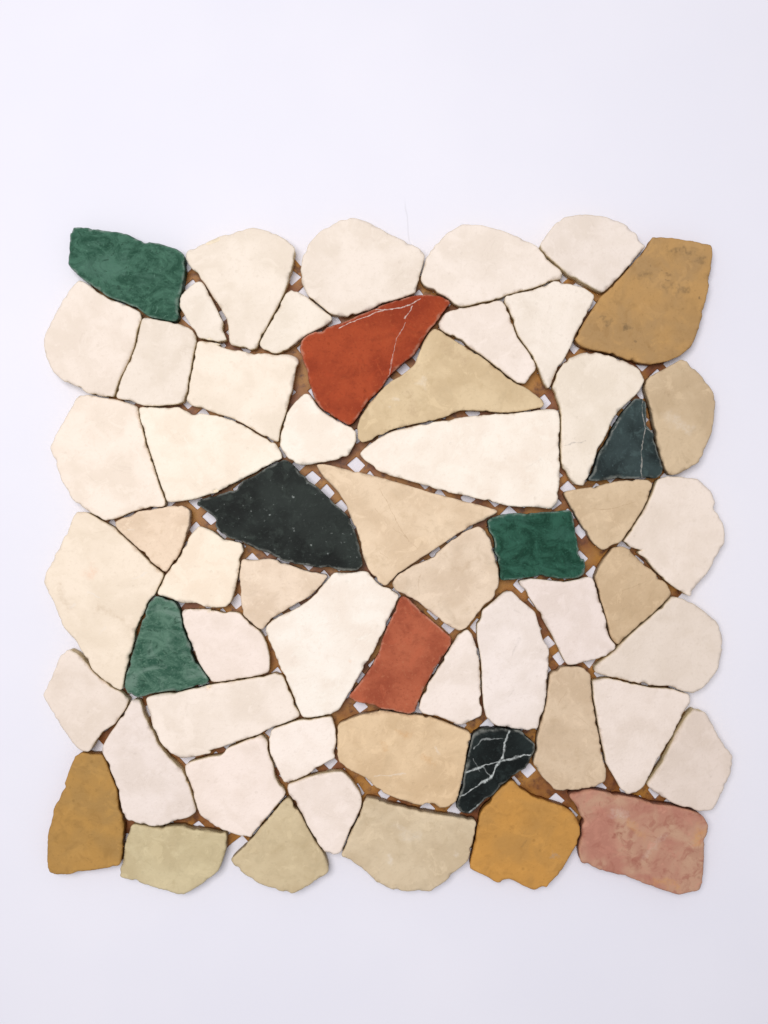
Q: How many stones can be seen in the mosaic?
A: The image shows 58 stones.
